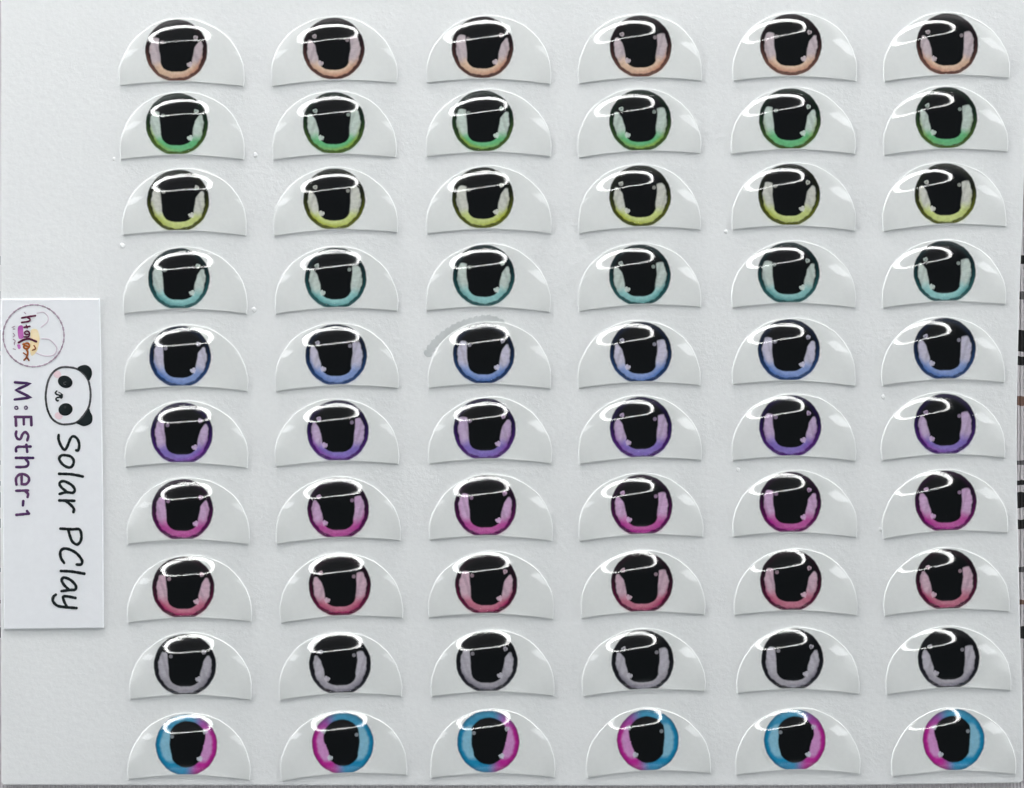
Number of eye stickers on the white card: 60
